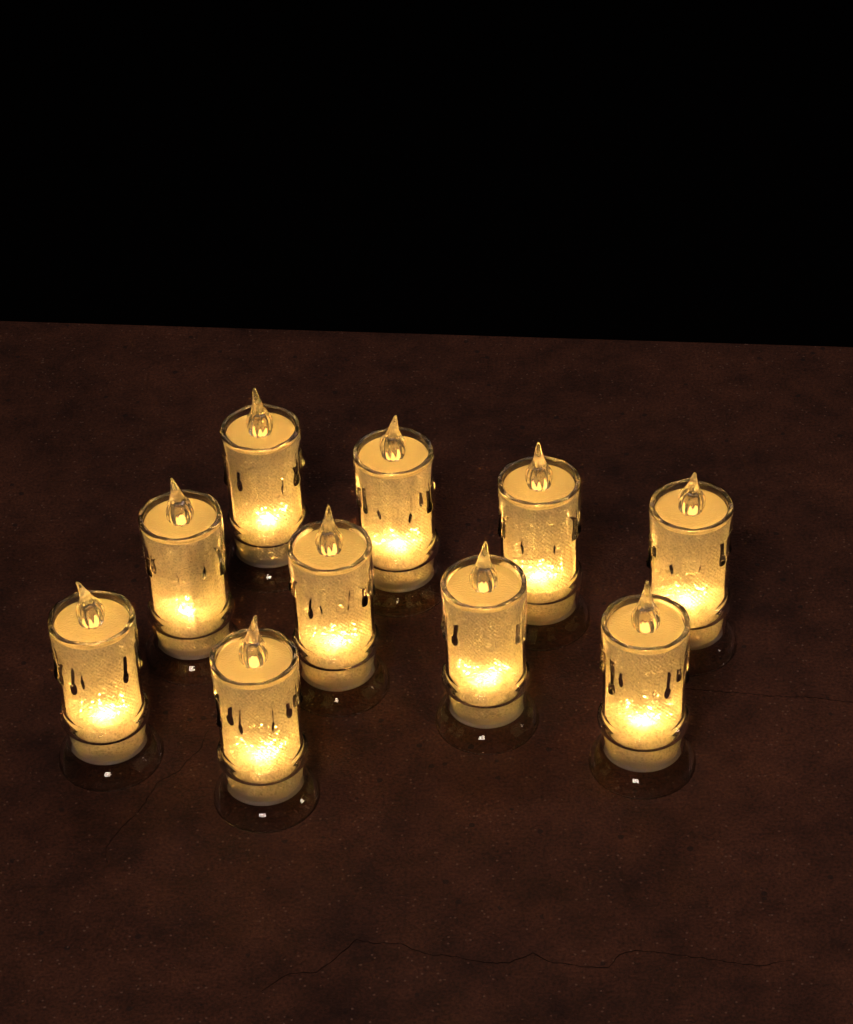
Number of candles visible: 10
